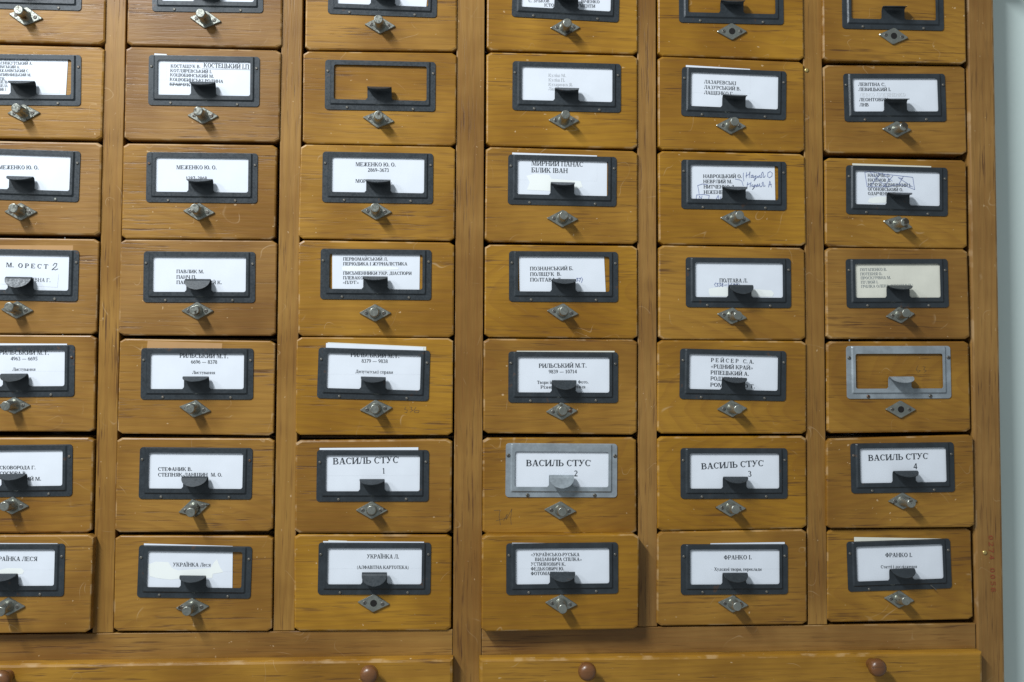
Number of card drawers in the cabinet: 42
